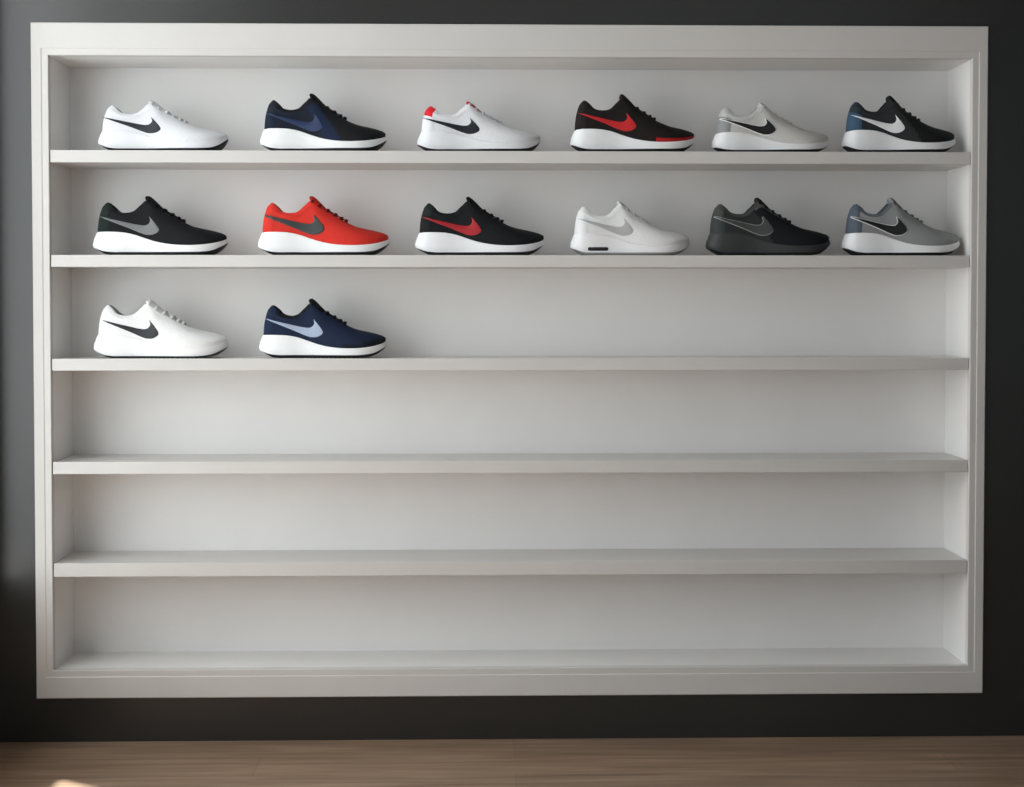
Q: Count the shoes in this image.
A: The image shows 14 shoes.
